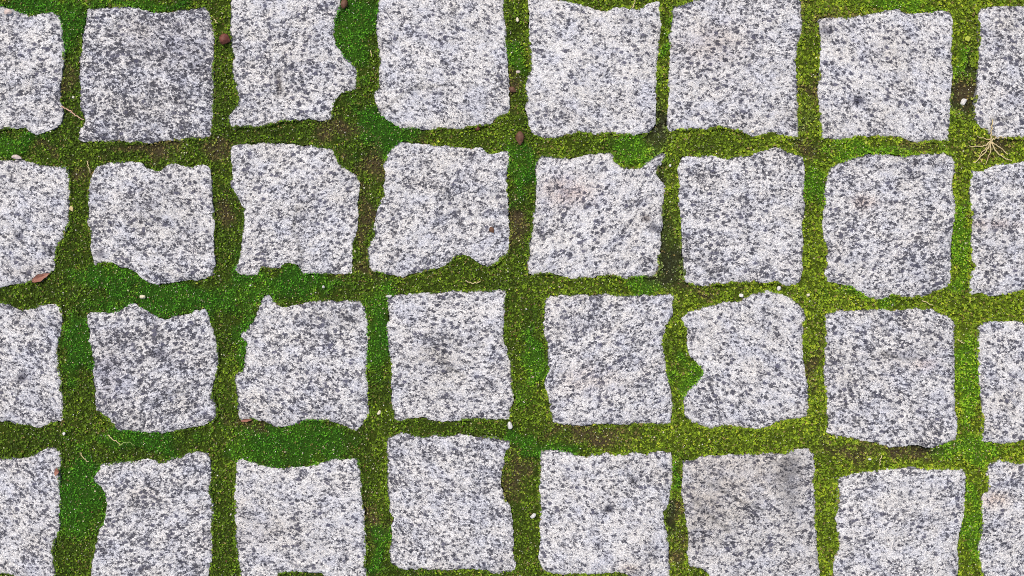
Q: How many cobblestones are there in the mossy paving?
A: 32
